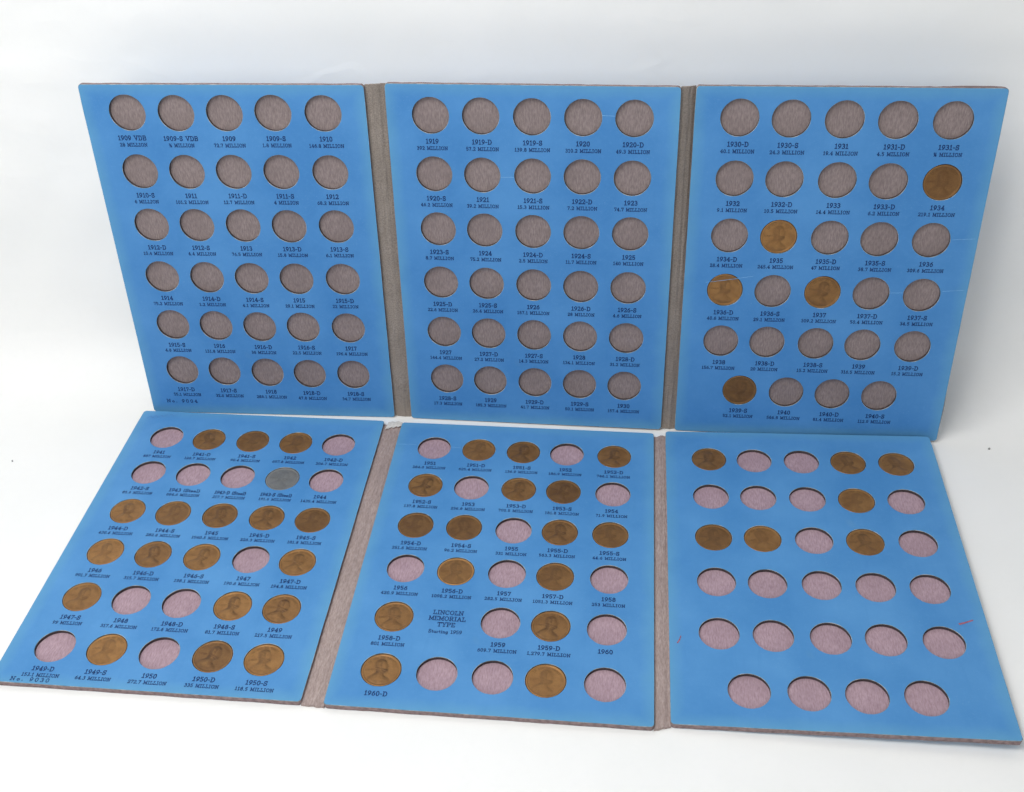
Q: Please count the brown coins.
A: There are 46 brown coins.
